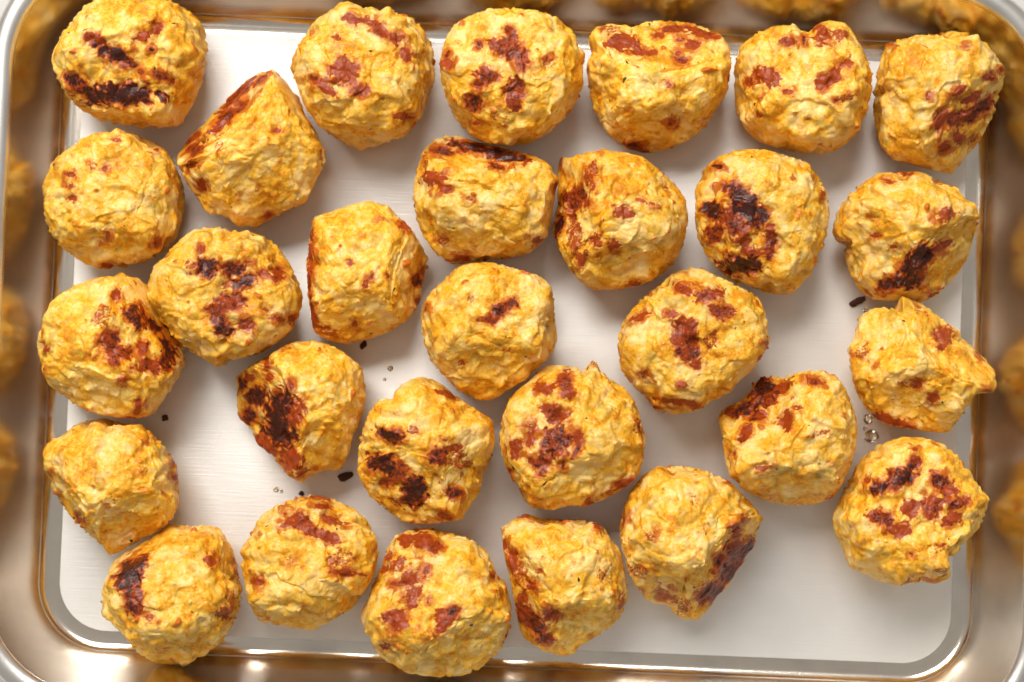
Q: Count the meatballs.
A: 29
